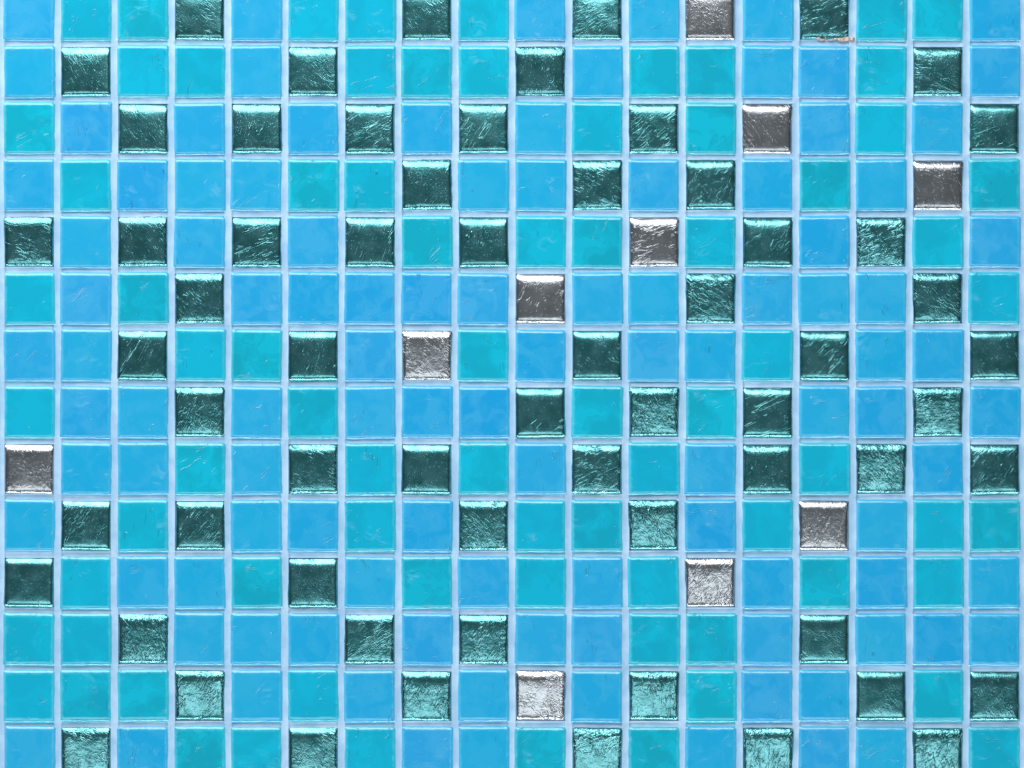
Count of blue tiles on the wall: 104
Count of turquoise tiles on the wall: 75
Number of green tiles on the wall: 63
